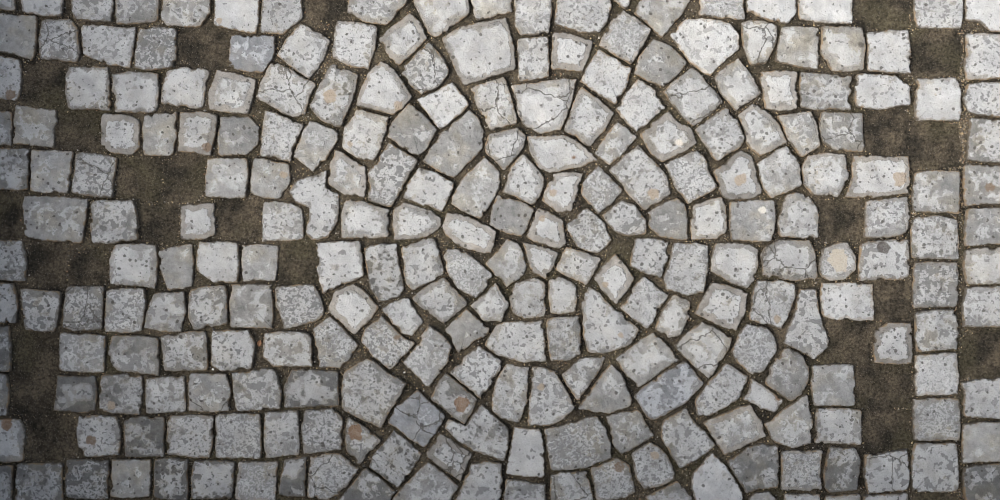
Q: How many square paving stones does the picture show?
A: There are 120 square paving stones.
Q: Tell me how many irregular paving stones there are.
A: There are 129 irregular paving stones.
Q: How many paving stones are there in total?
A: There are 249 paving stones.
